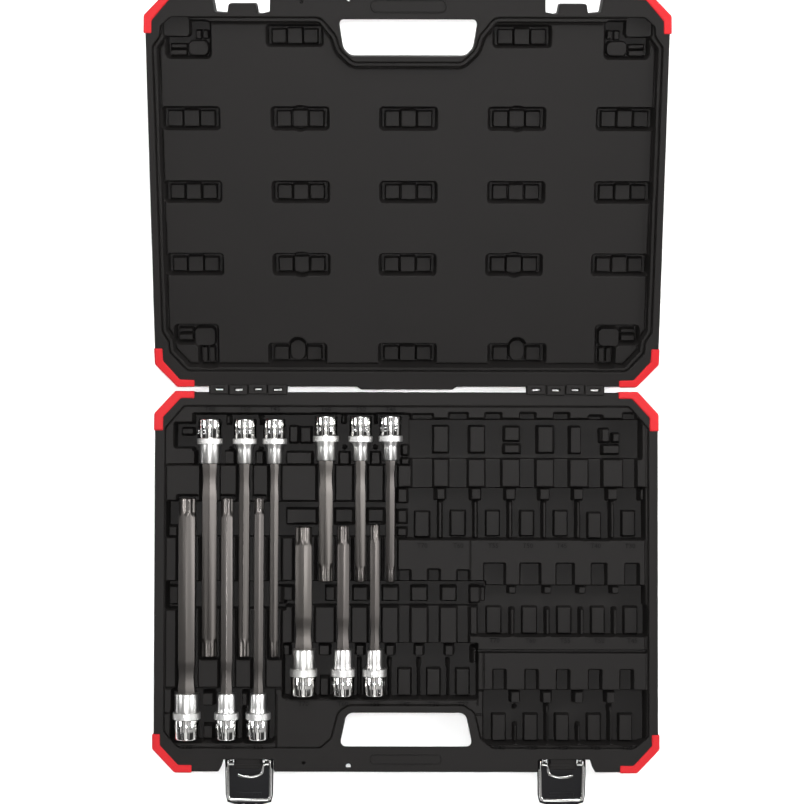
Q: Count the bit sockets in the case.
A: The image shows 12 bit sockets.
